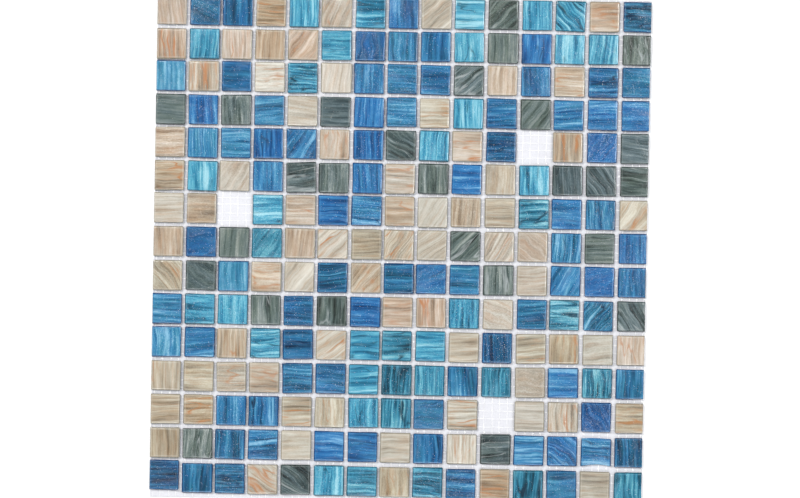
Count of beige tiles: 76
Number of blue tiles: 81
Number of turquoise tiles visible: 38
